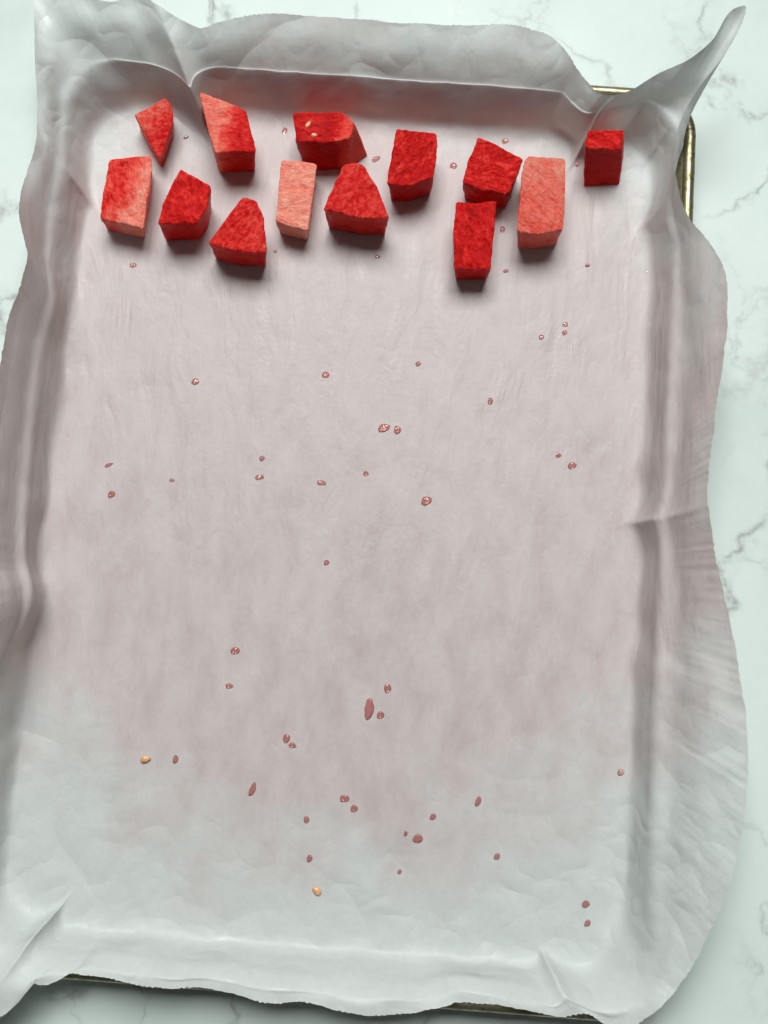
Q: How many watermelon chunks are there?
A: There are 13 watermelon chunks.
